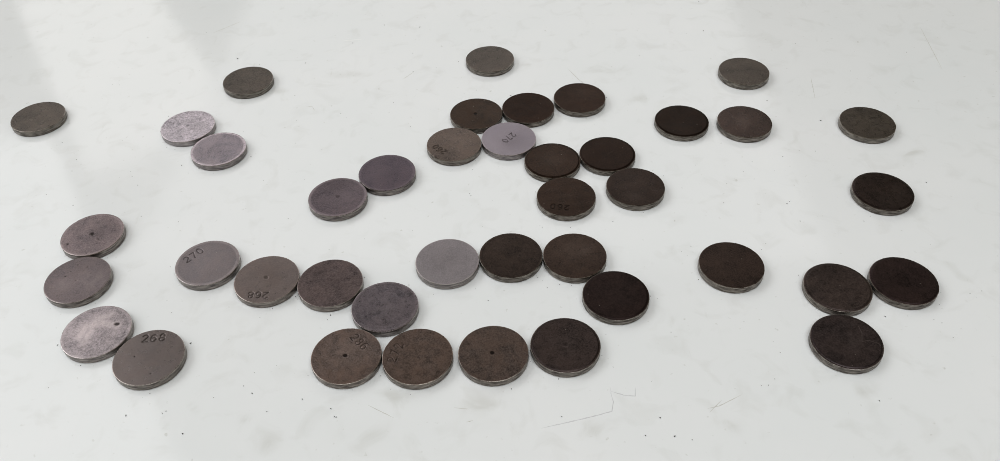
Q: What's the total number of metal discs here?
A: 41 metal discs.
